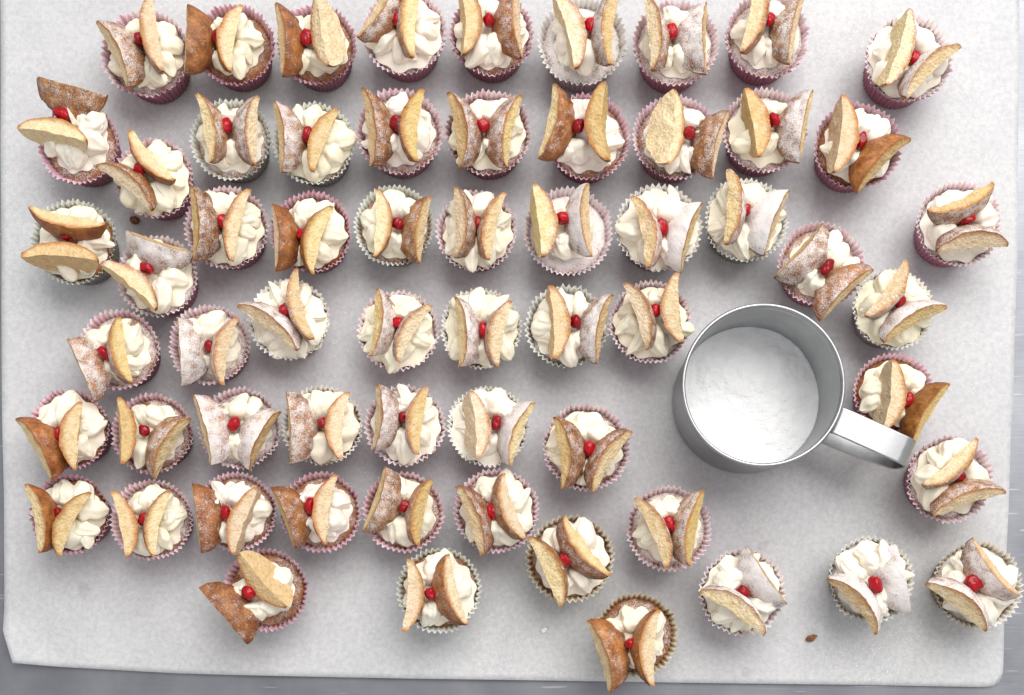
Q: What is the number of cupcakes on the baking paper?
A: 61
